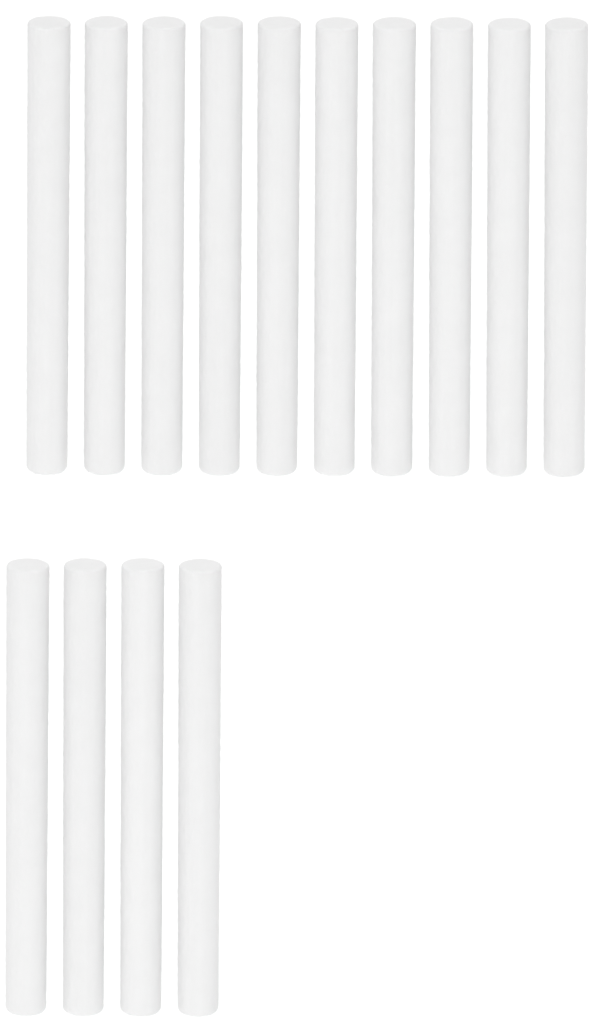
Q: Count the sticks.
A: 14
